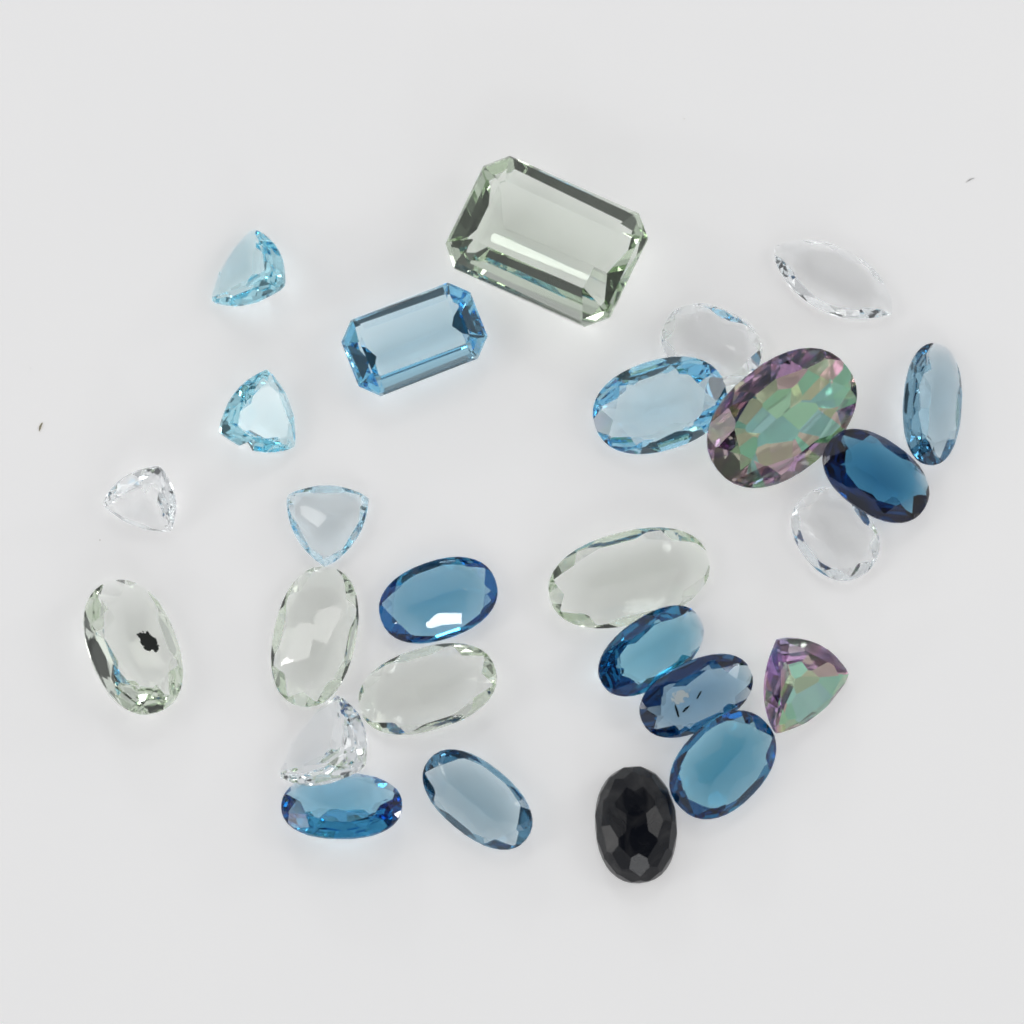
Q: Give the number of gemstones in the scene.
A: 26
